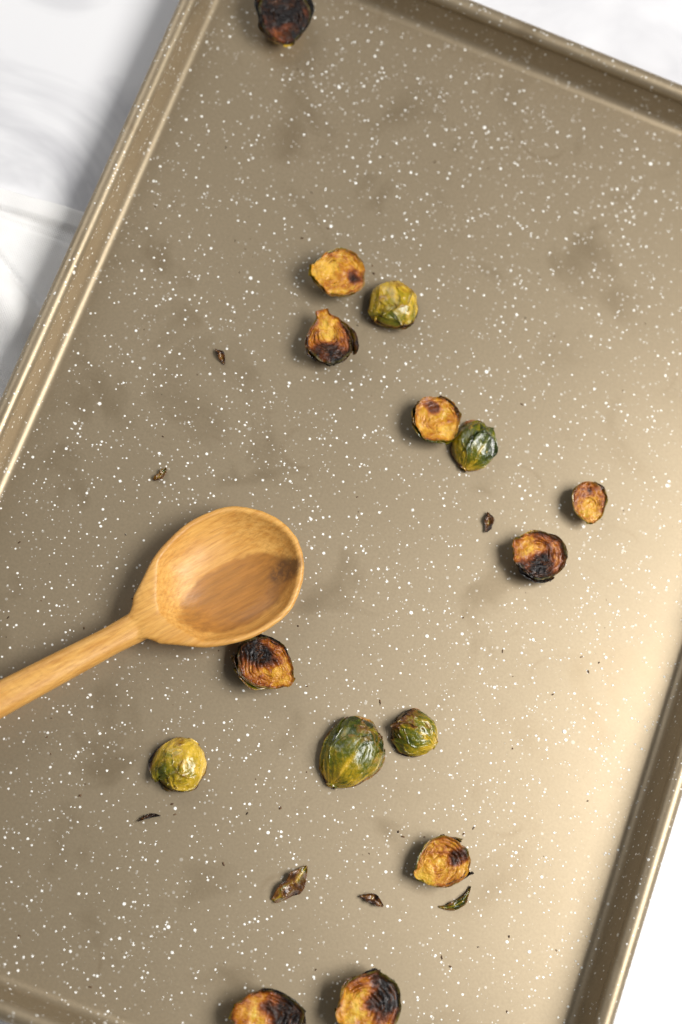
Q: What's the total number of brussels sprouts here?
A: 15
